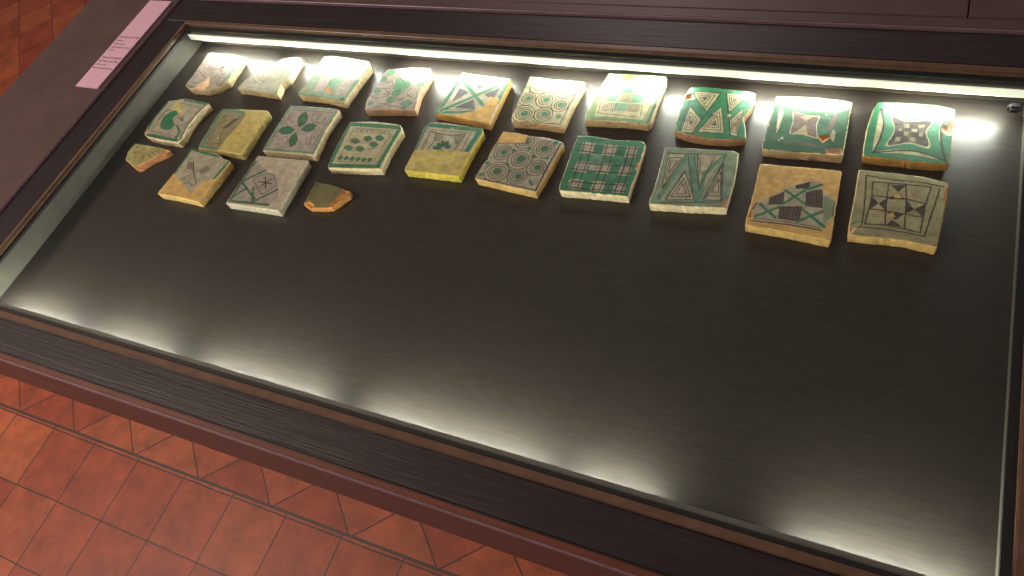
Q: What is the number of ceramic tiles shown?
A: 24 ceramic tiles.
